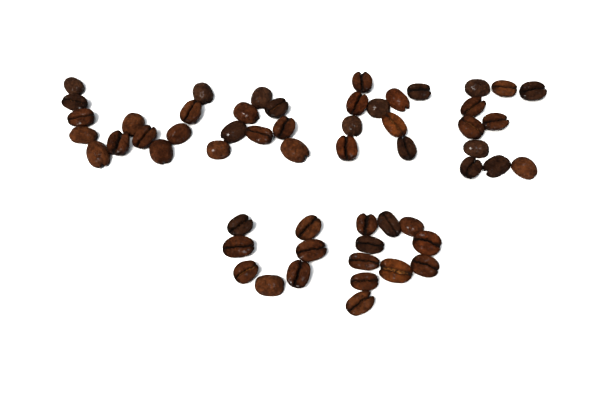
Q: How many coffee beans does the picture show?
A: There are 56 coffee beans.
